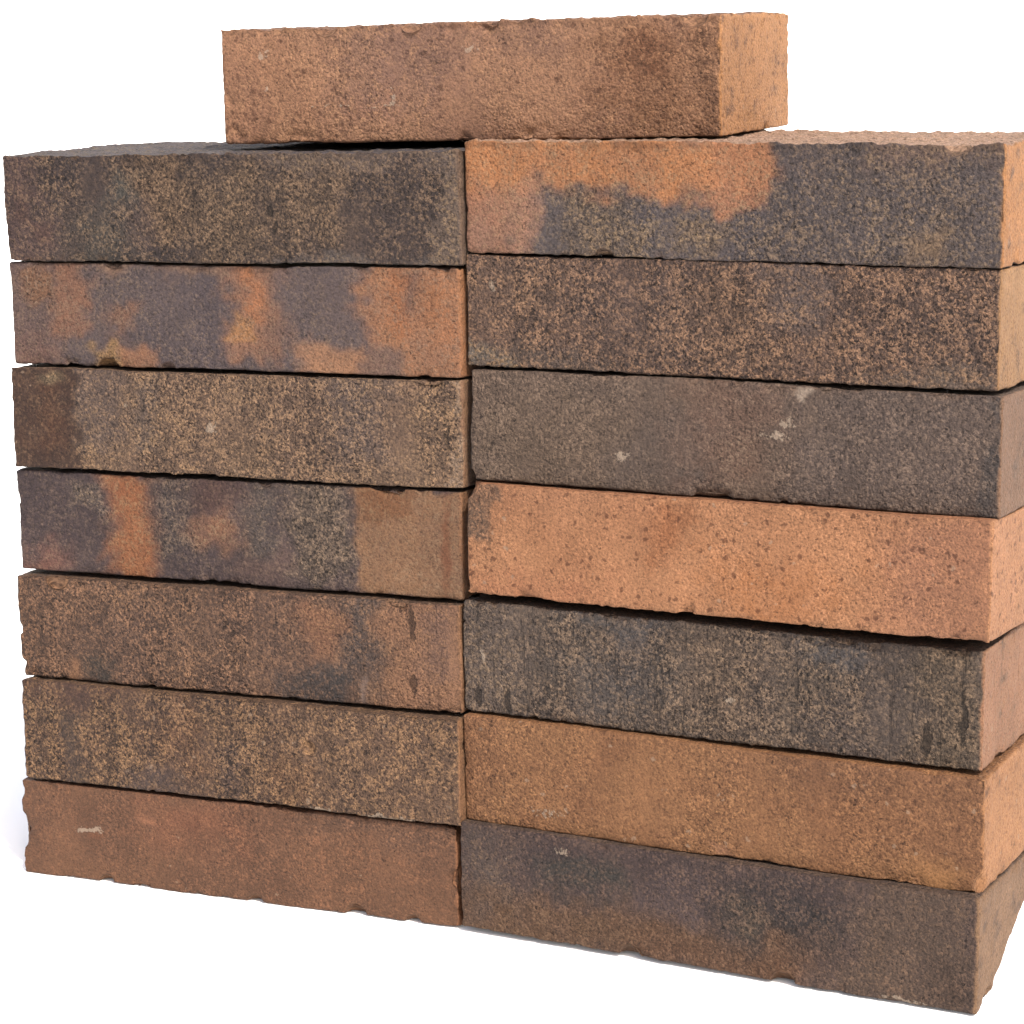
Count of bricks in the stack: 15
